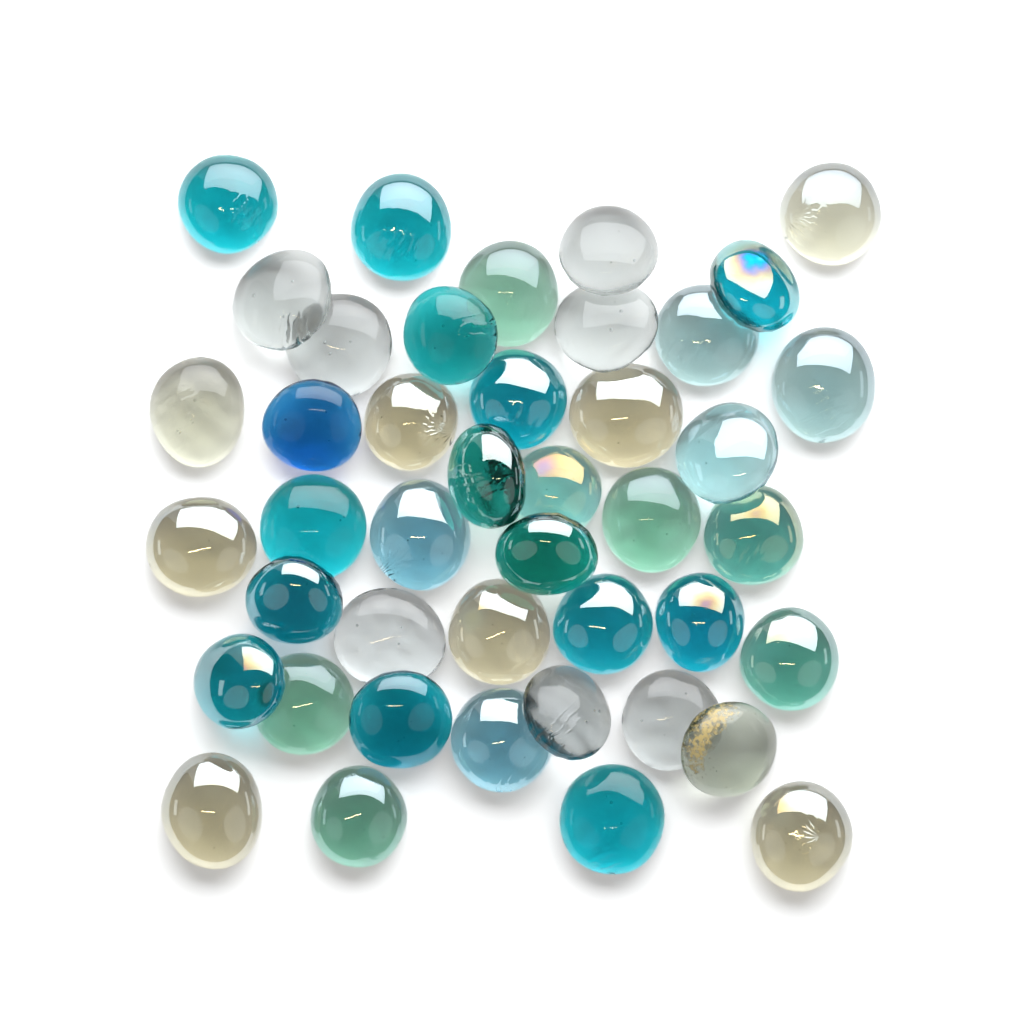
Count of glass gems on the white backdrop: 43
